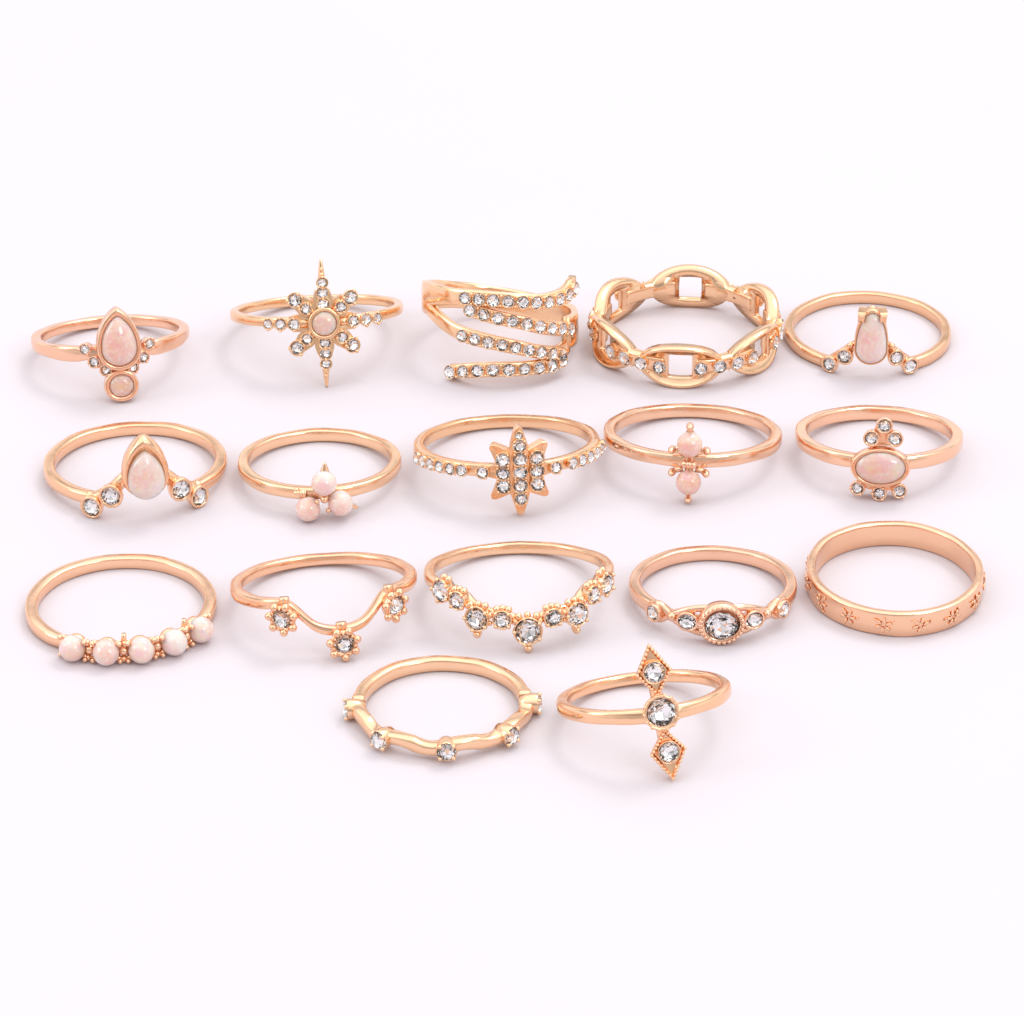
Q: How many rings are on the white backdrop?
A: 17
